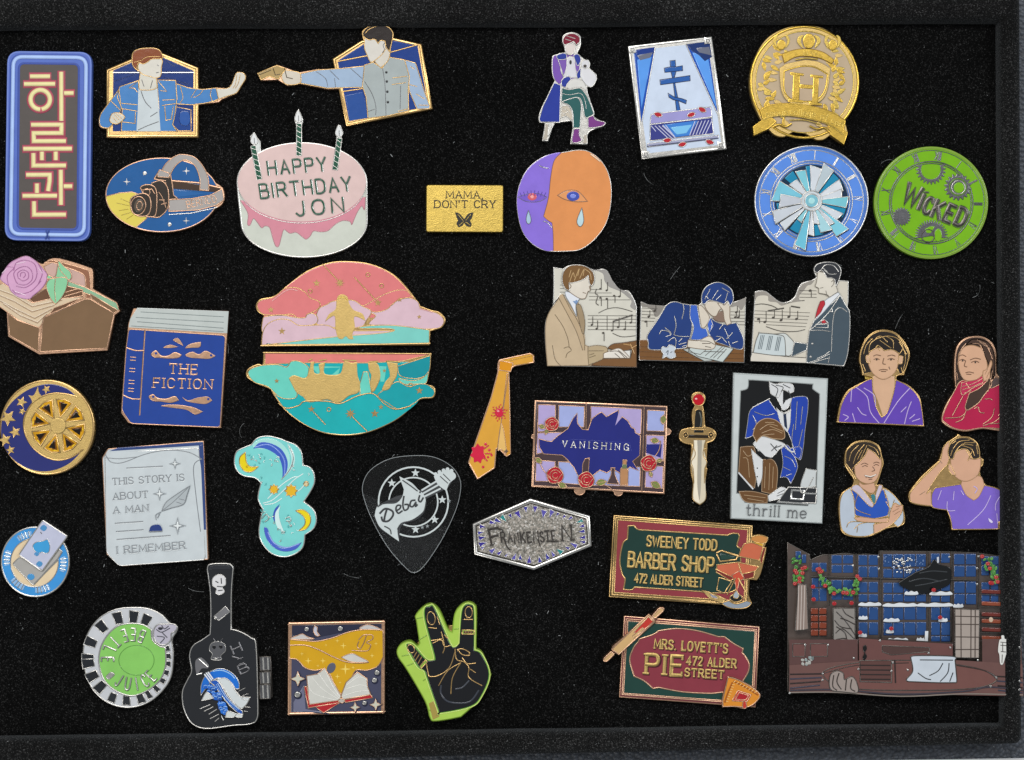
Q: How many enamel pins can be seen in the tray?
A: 40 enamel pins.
